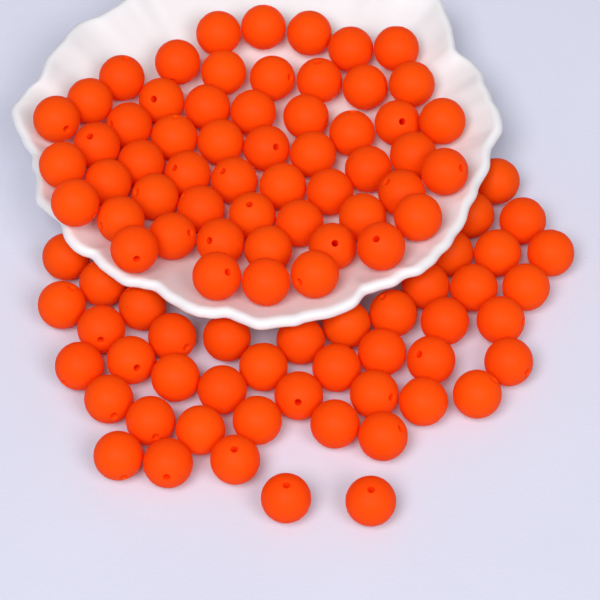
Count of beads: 100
